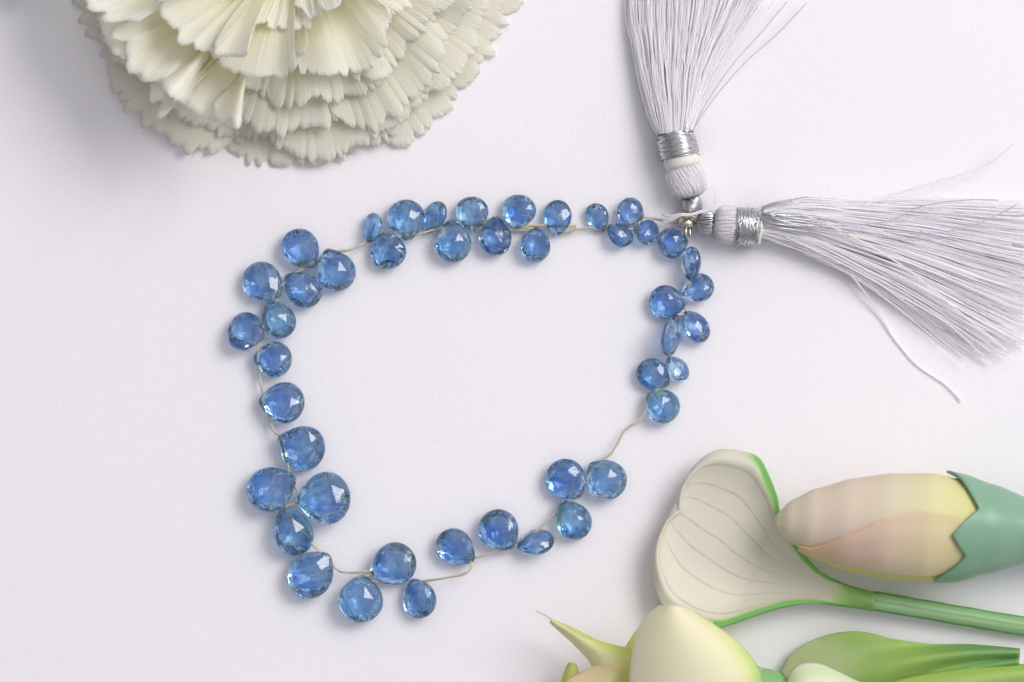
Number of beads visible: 45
